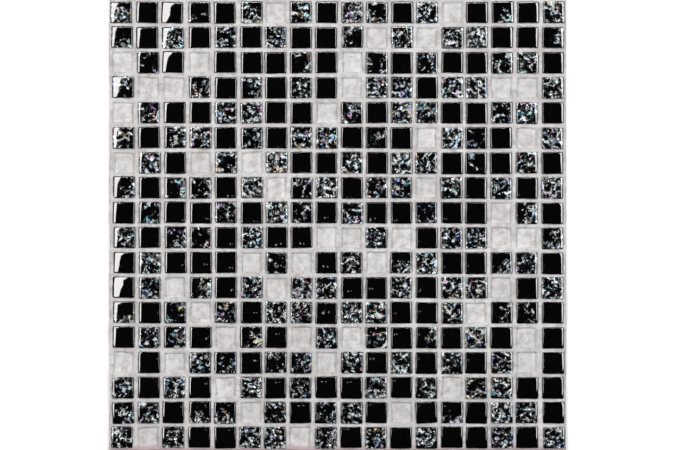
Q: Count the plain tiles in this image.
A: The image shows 122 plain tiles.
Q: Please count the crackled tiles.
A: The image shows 153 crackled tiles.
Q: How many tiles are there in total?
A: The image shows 275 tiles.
